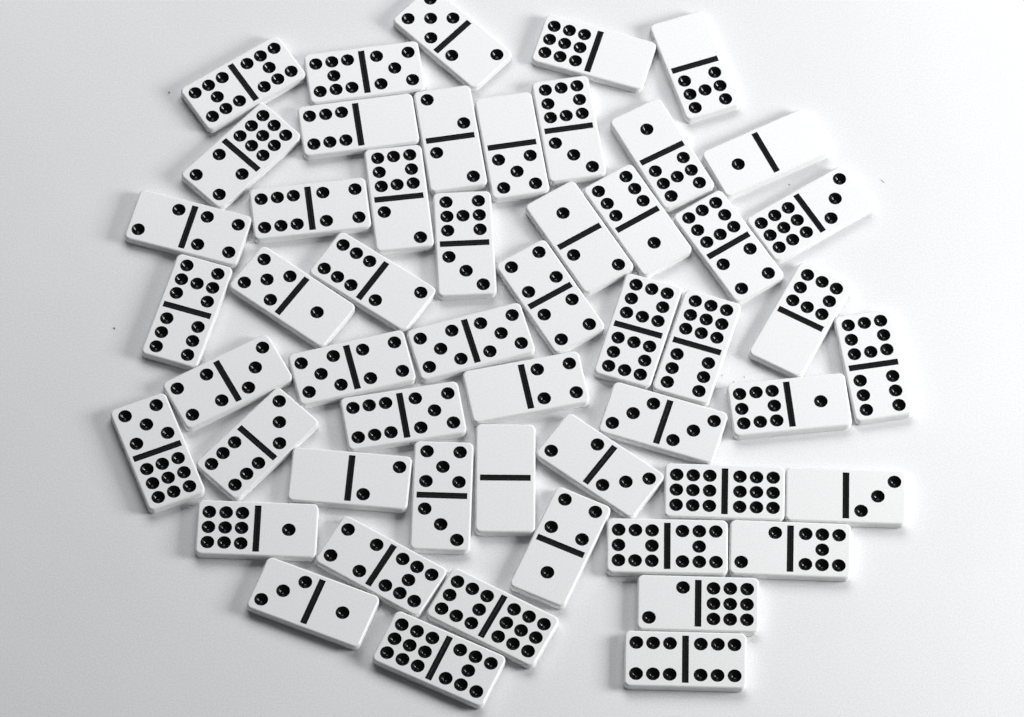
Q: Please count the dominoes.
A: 53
